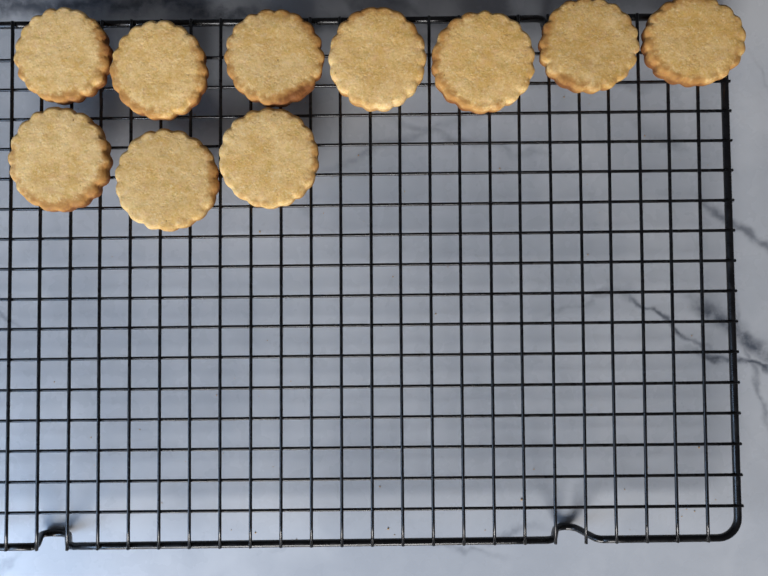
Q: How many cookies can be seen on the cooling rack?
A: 10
